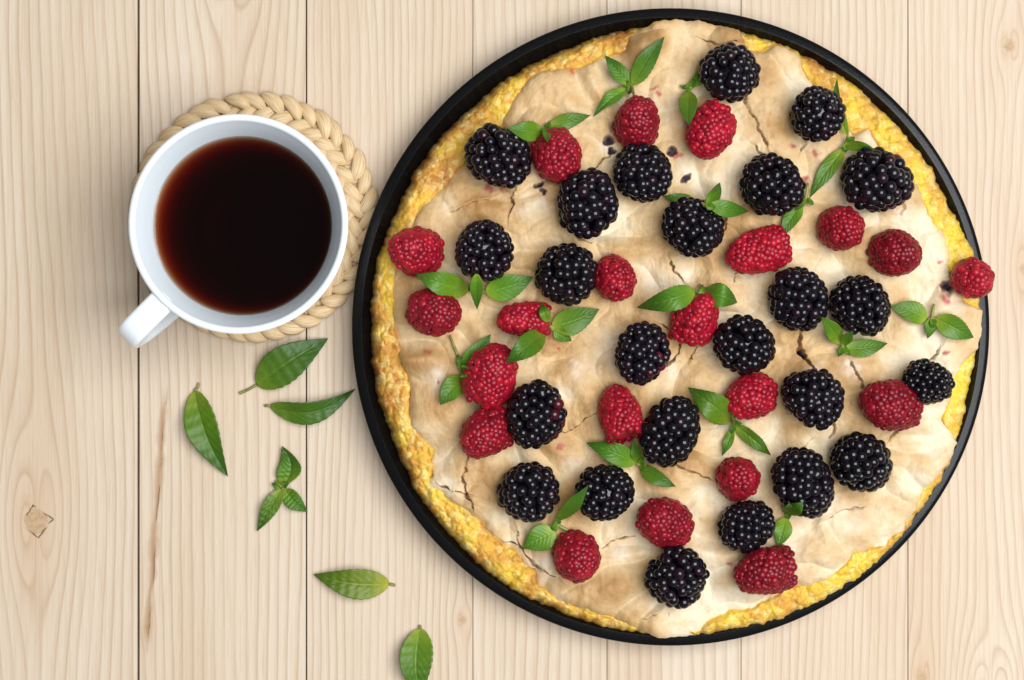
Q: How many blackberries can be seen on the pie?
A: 24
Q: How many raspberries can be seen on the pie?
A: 21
